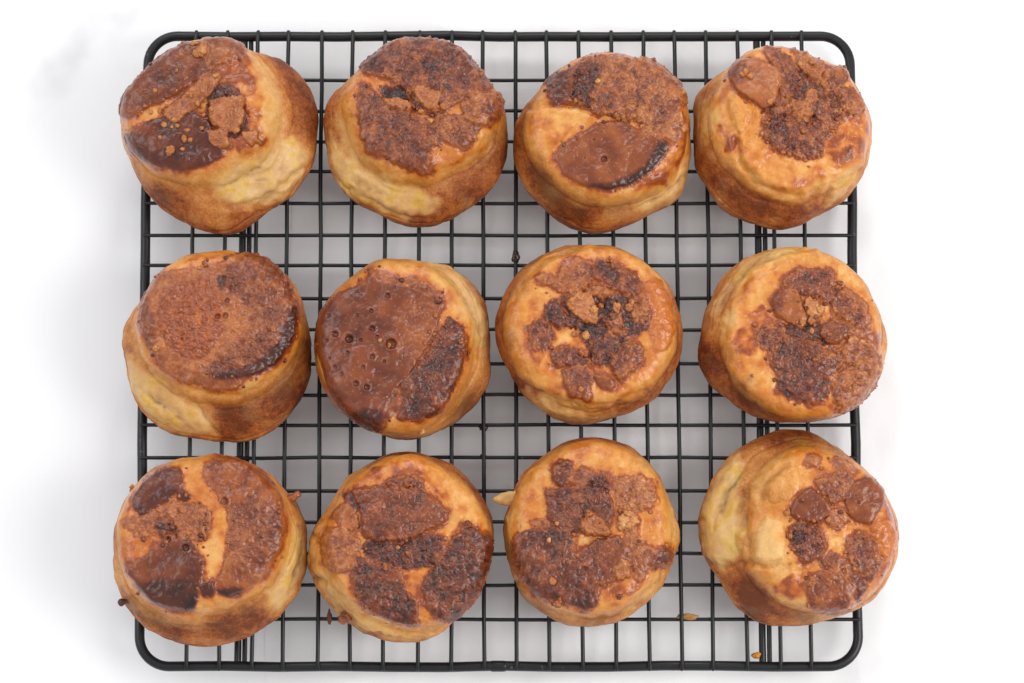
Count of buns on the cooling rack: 12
